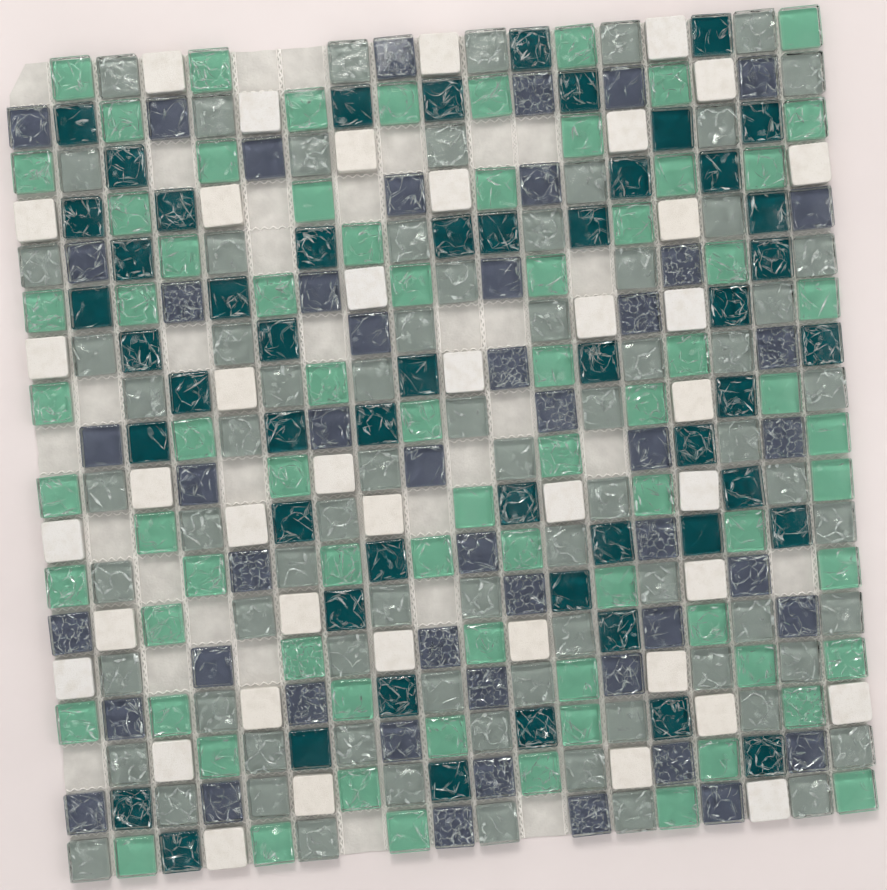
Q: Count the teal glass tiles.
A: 52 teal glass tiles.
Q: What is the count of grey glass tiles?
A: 76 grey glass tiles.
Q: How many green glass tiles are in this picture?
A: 74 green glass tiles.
